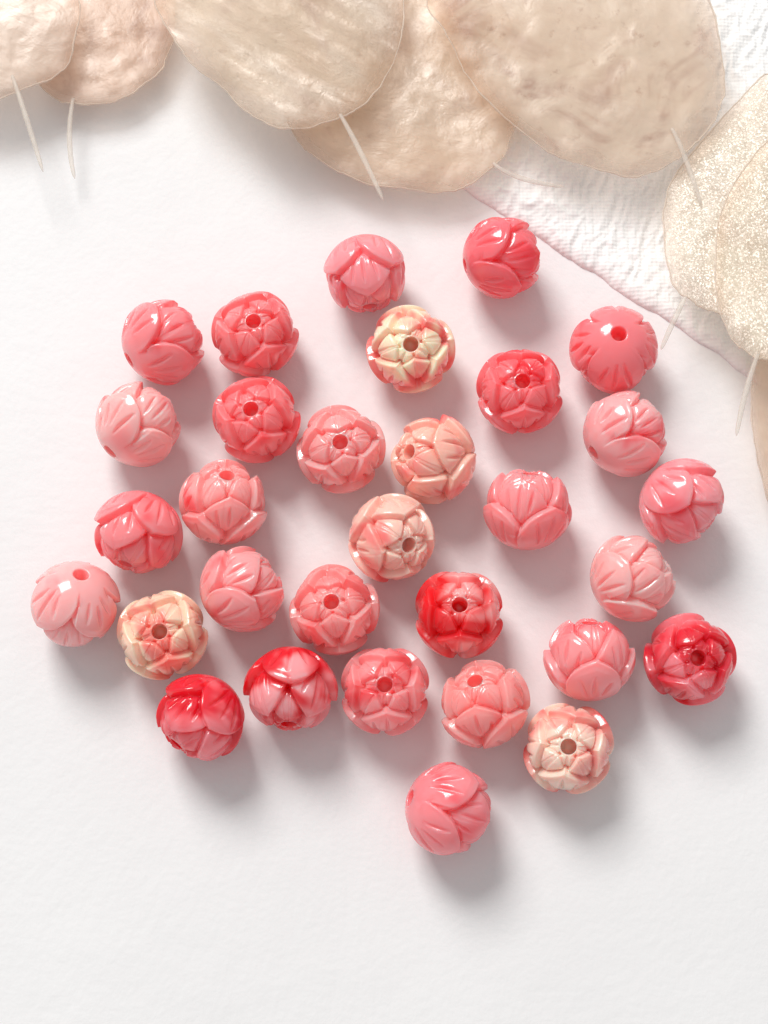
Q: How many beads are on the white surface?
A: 31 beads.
